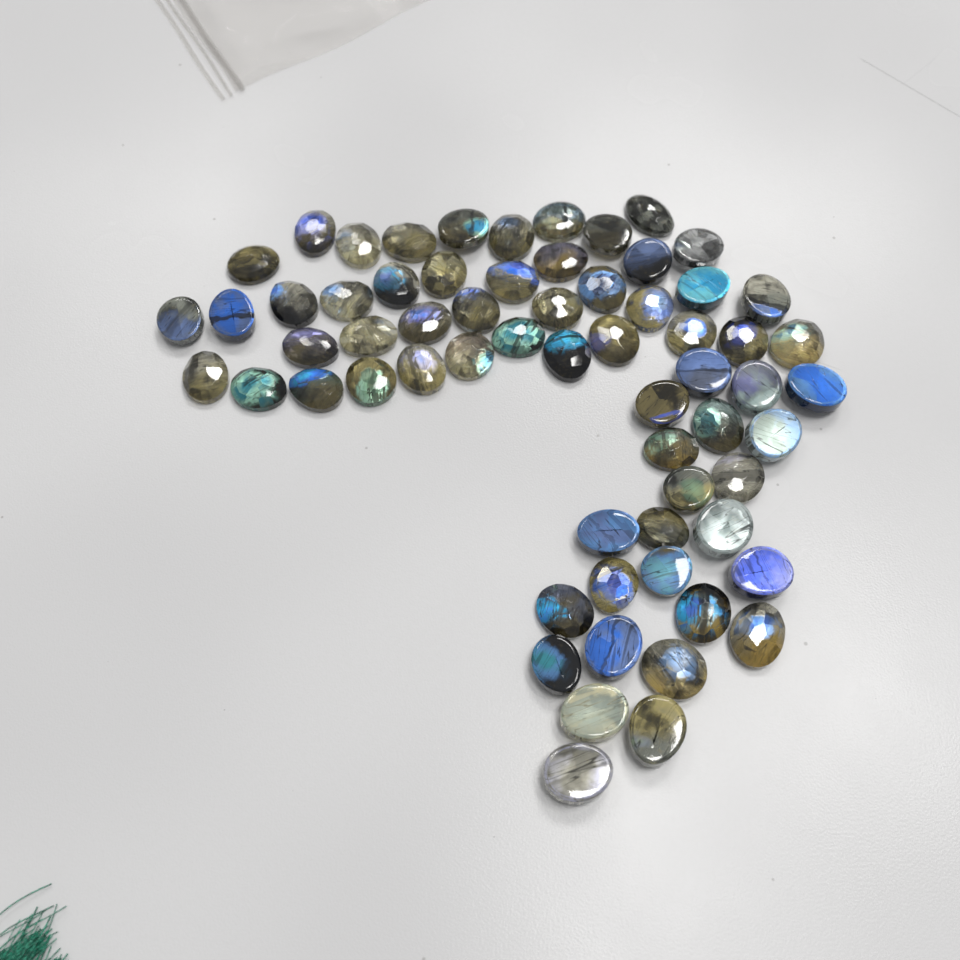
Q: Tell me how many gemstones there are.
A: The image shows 64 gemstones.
